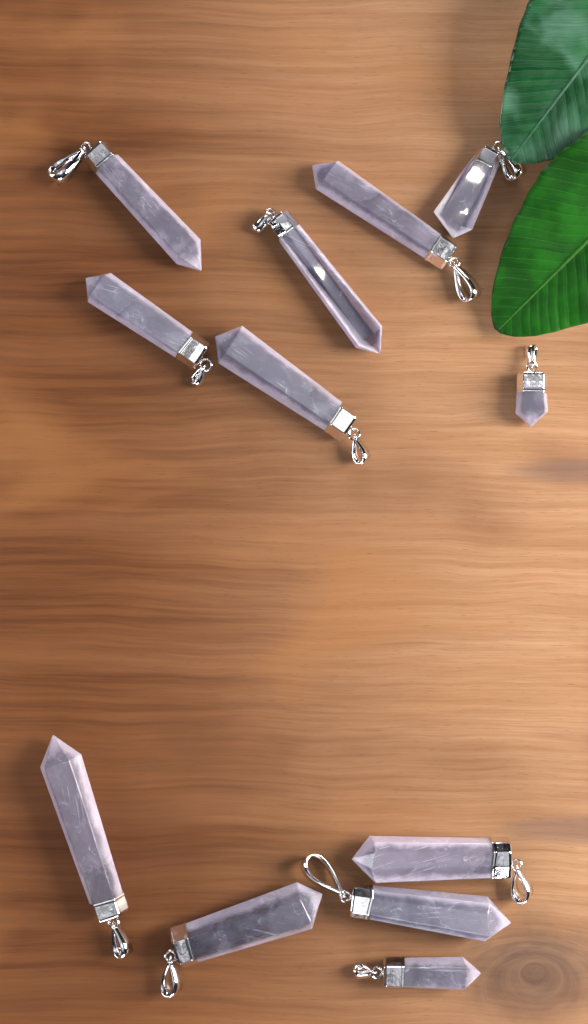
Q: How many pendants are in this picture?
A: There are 12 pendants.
